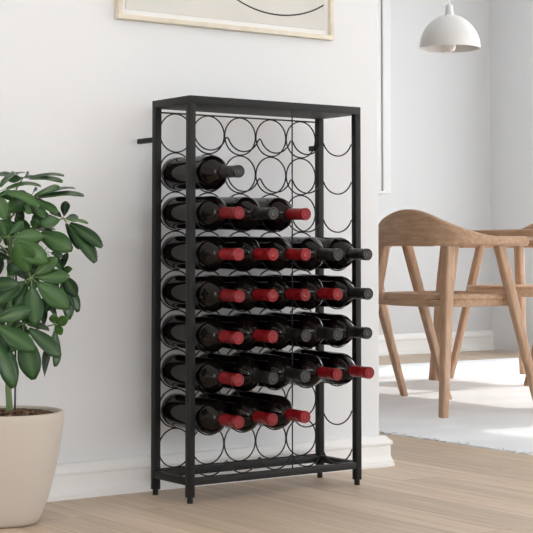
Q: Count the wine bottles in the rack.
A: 27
